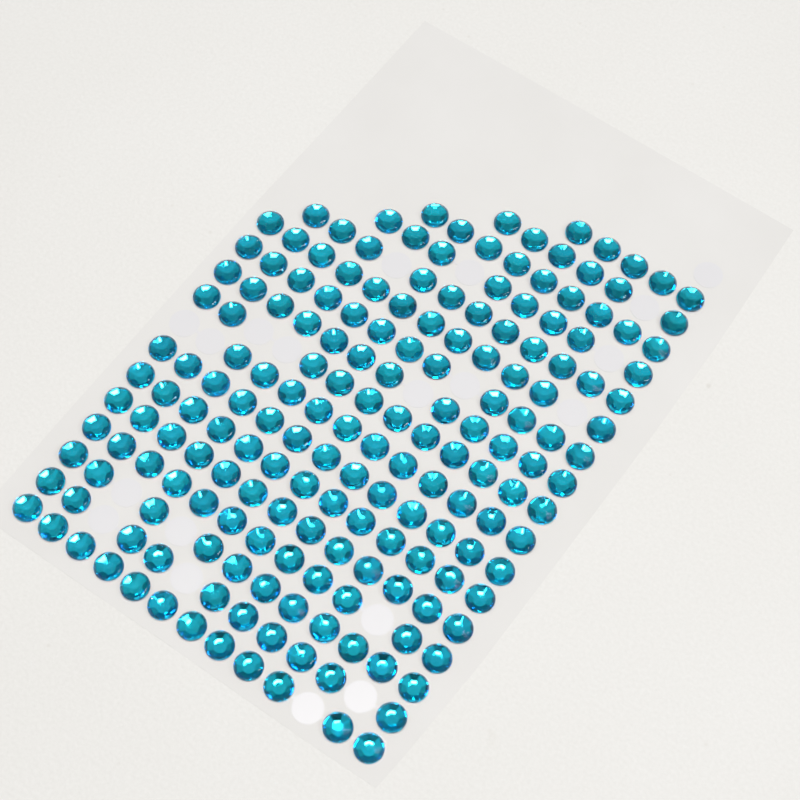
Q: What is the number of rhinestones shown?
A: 181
